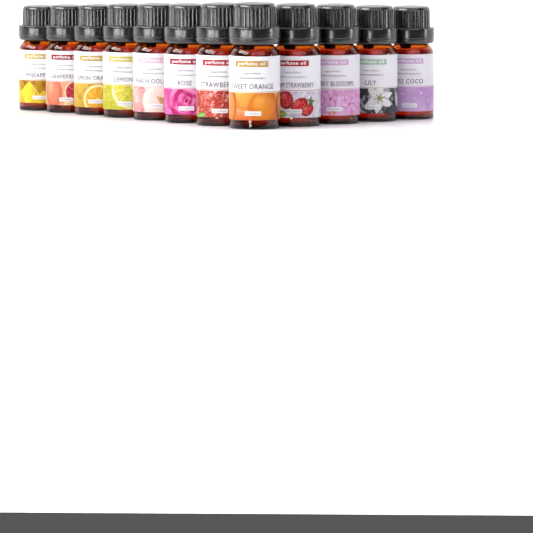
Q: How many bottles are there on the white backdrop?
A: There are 12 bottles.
